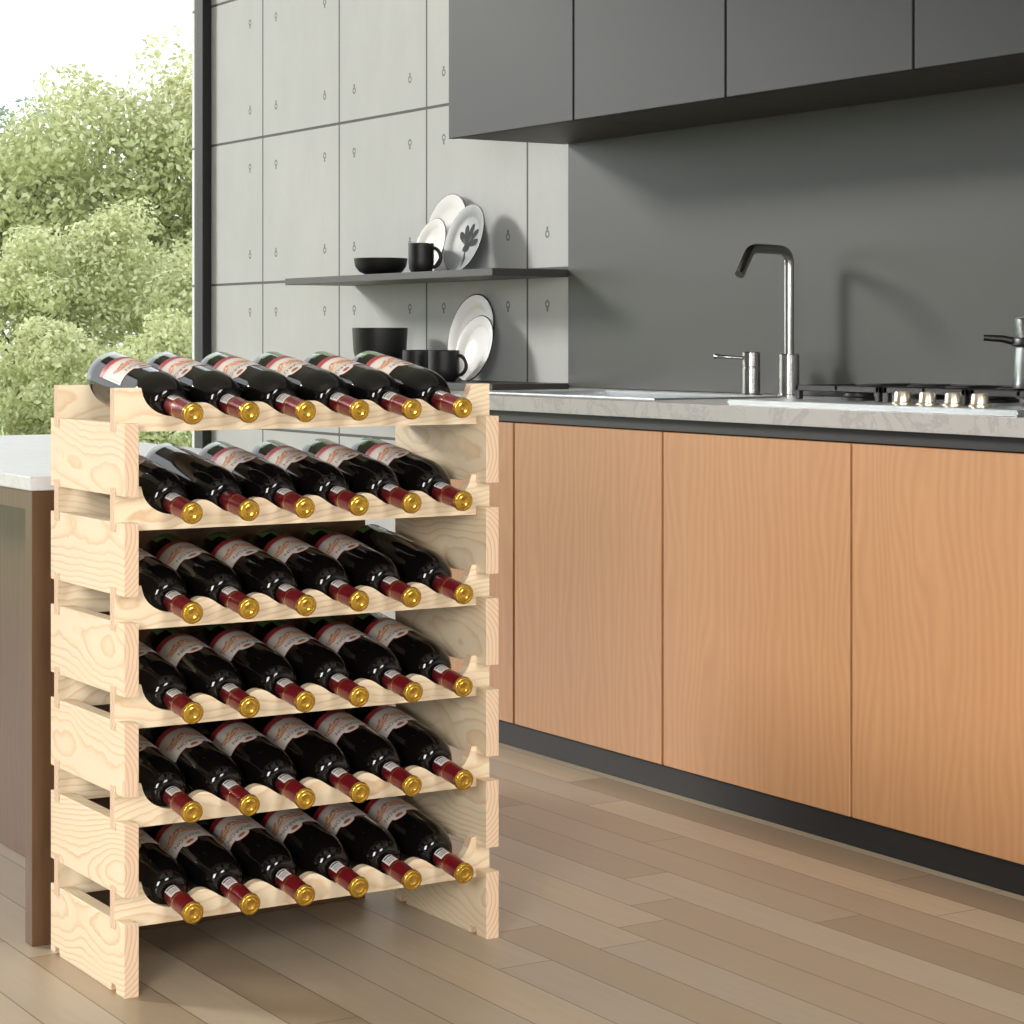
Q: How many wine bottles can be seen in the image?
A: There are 36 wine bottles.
